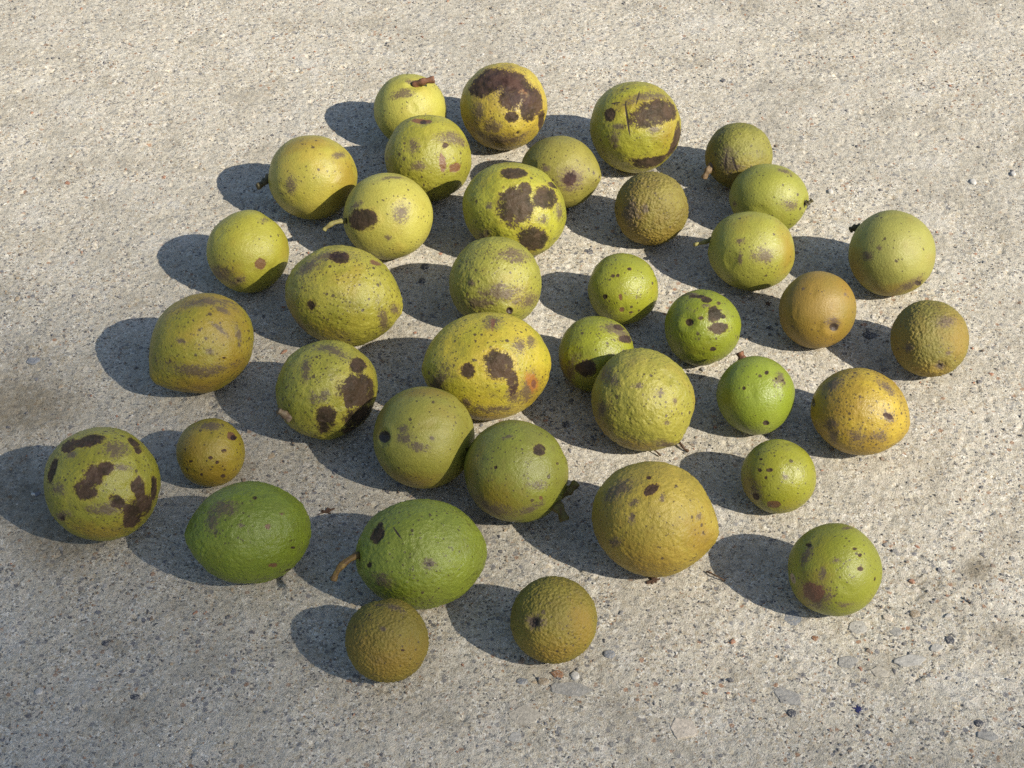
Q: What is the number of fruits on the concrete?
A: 38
